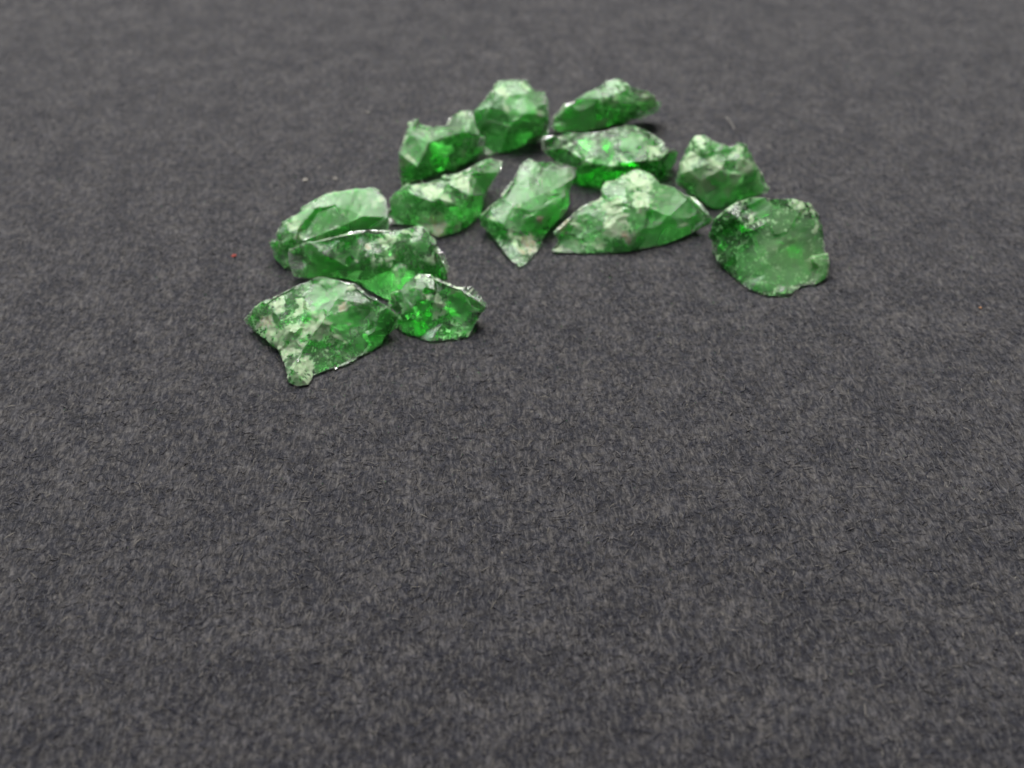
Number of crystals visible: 13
